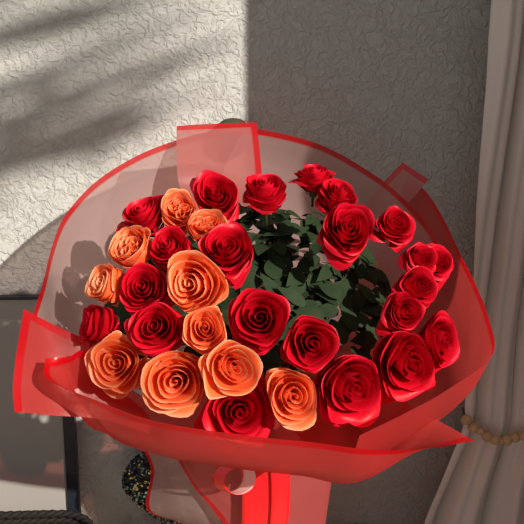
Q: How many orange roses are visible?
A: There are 10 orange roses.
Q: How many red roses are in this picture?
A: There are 22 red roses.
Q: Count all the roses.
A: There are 32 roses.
